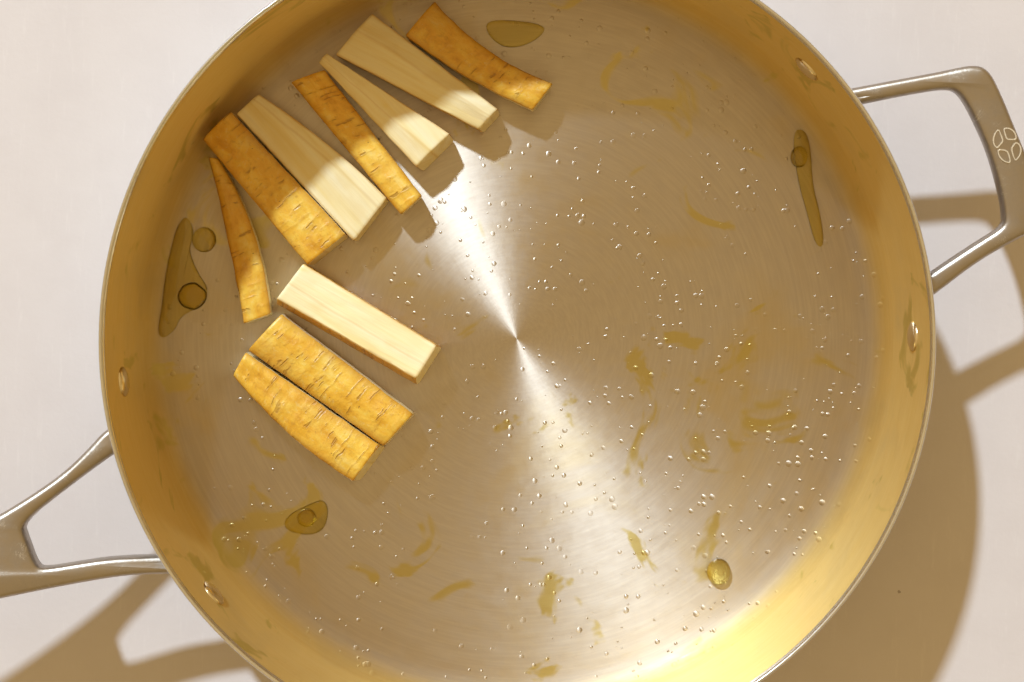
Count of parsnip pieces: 10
